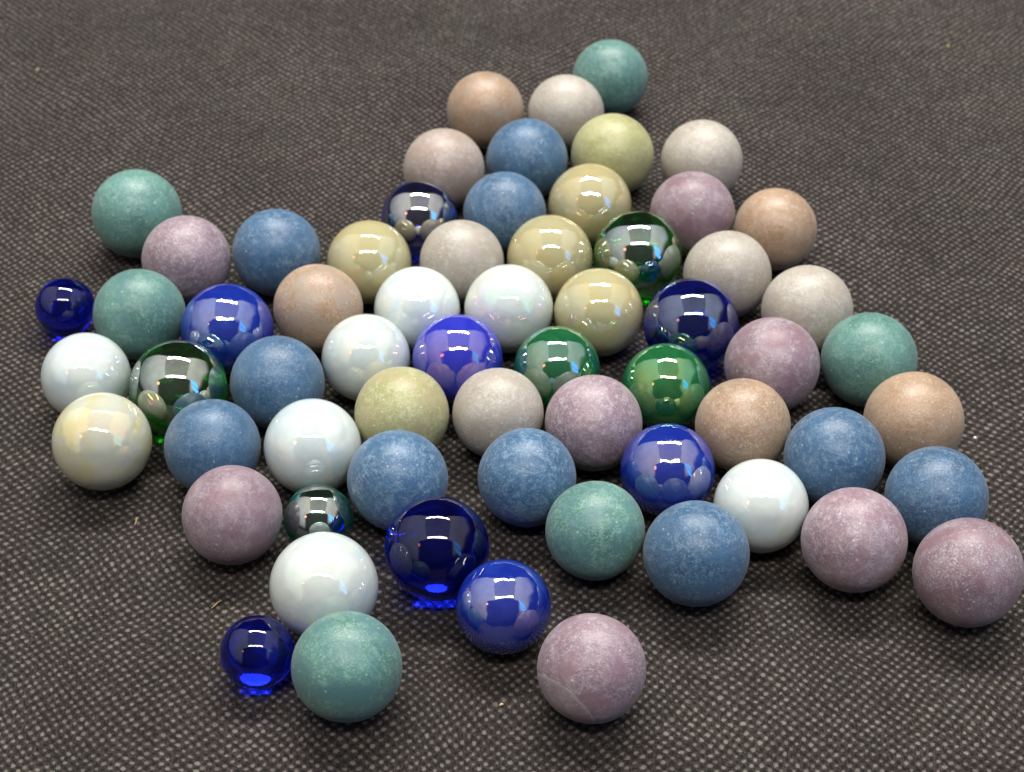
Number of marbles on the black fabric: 64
